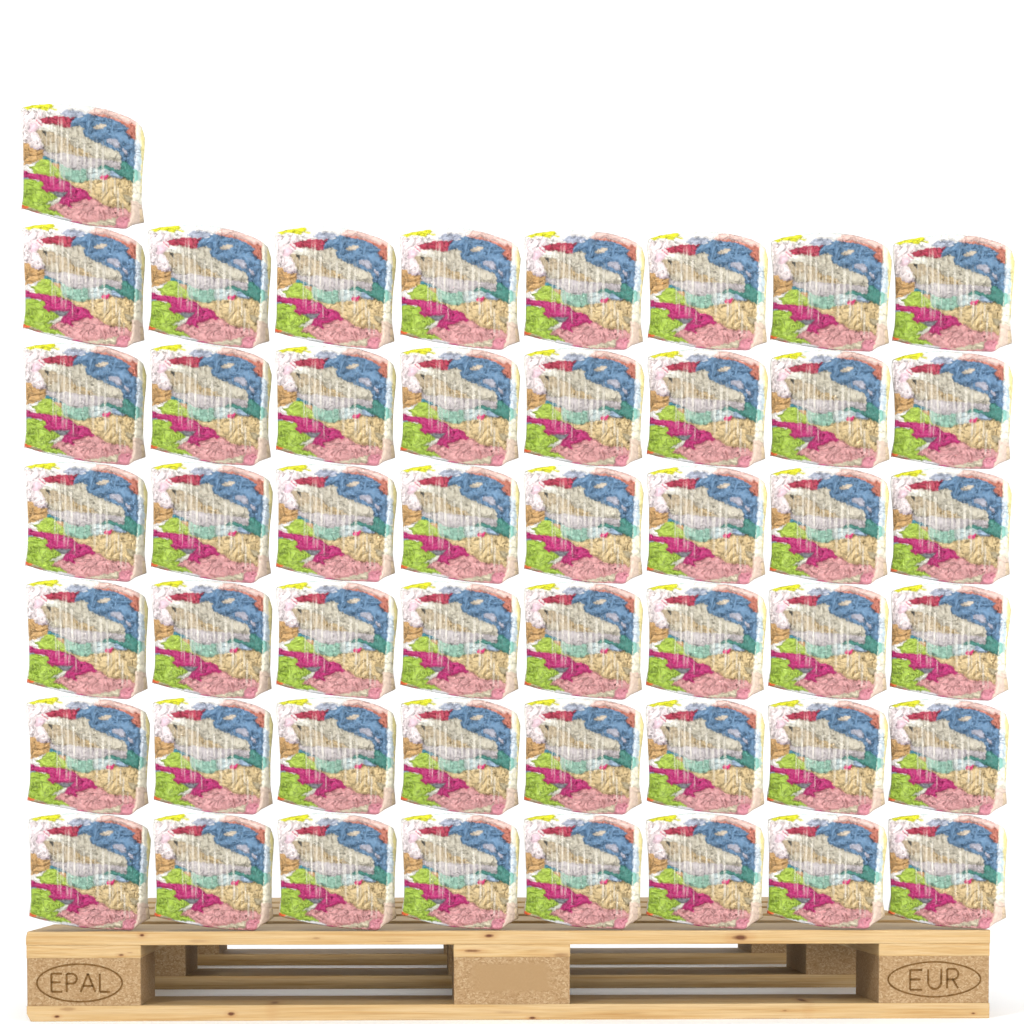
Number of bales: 49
